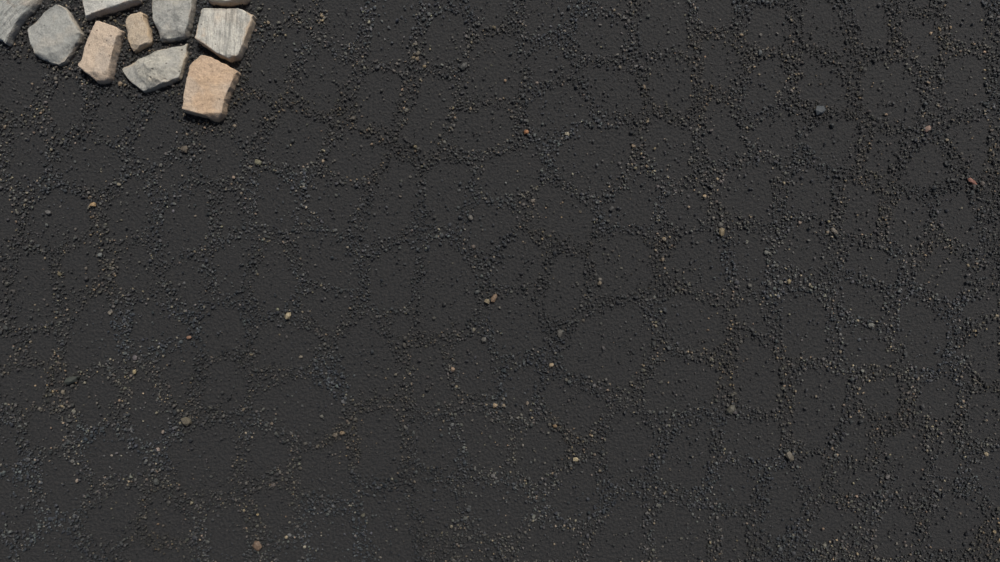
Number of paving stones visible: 10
